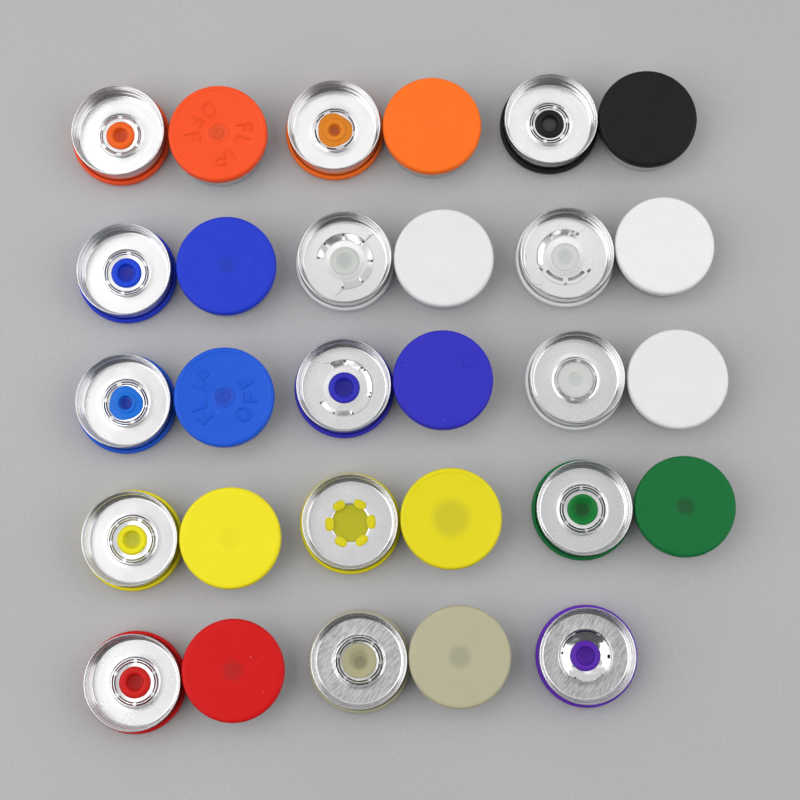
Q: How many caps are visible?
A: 29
